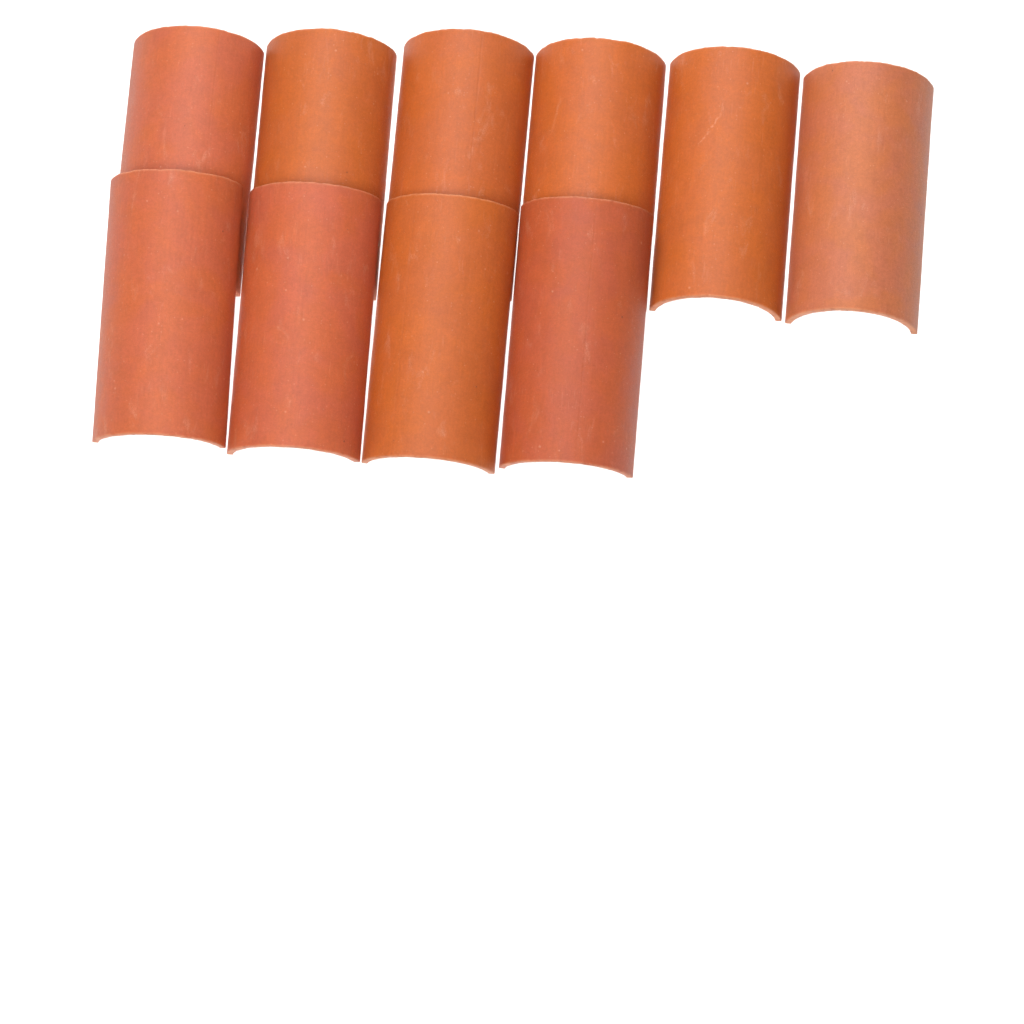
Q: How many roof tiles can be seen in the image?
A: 10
